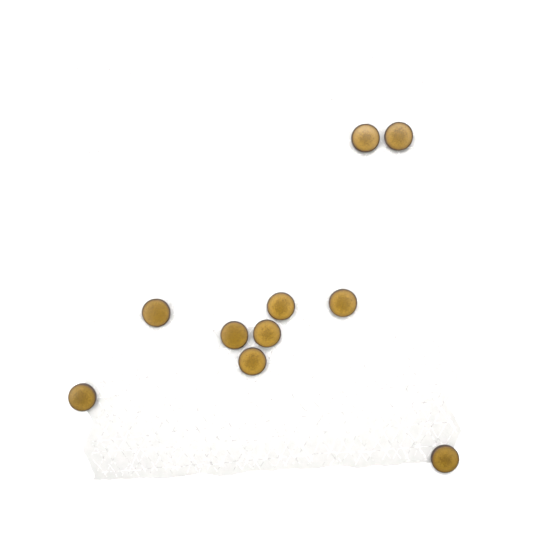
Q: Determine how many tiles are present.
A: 10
